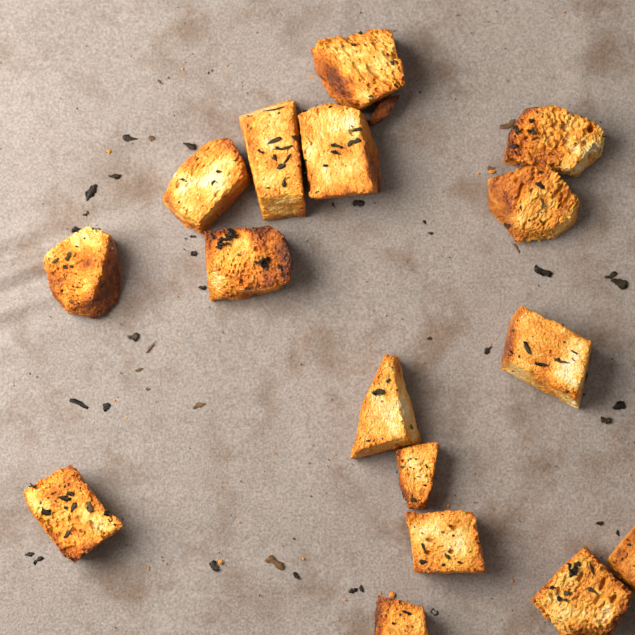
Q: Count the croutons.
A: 17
